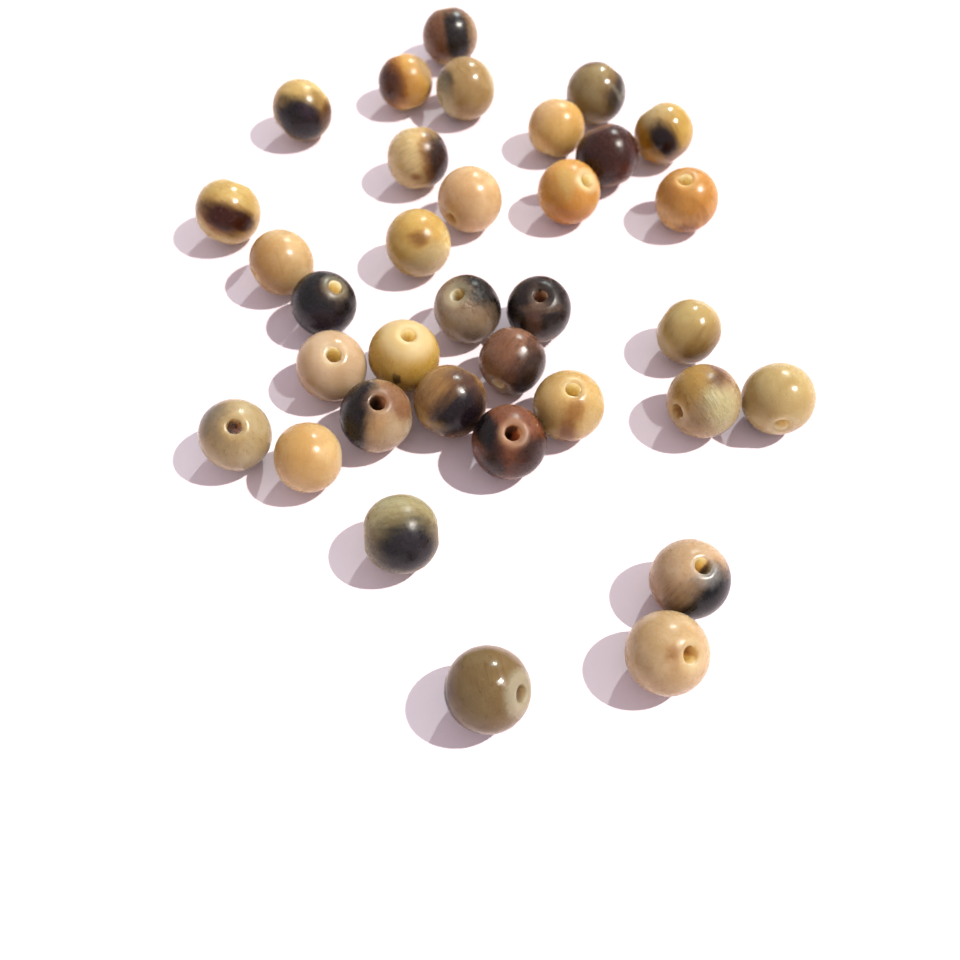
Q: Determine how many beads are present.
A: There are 34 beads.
